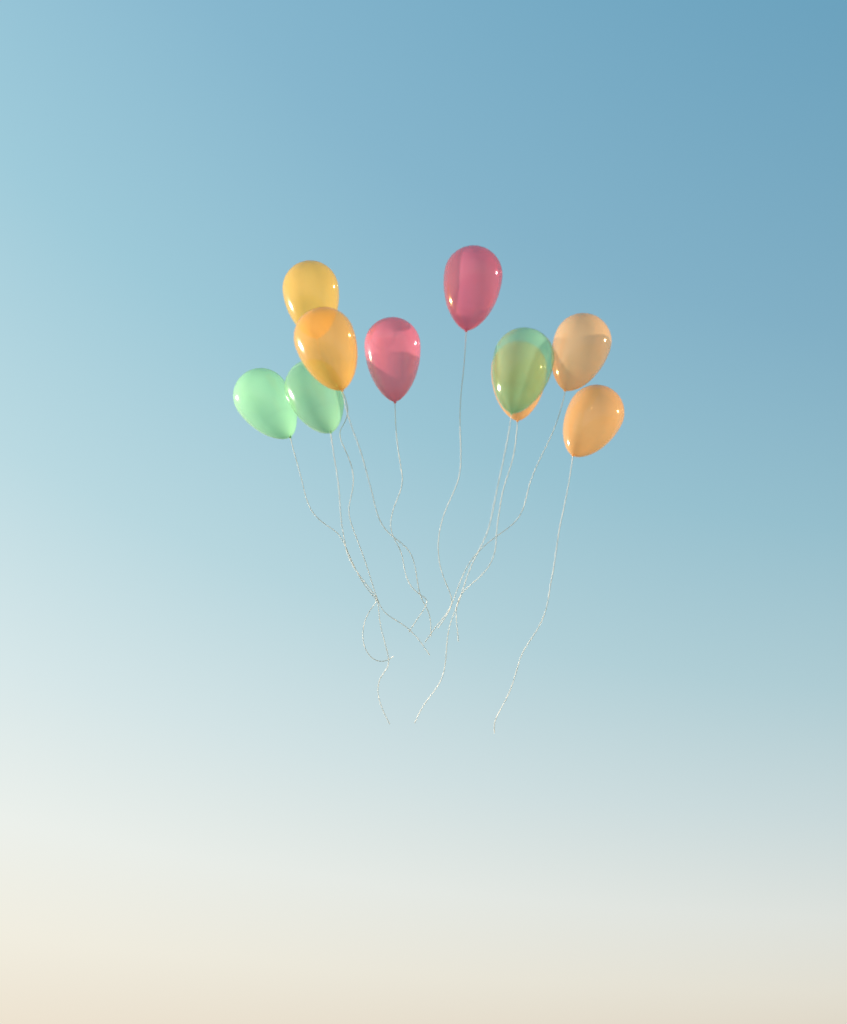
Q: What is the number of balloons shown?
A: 10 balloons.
